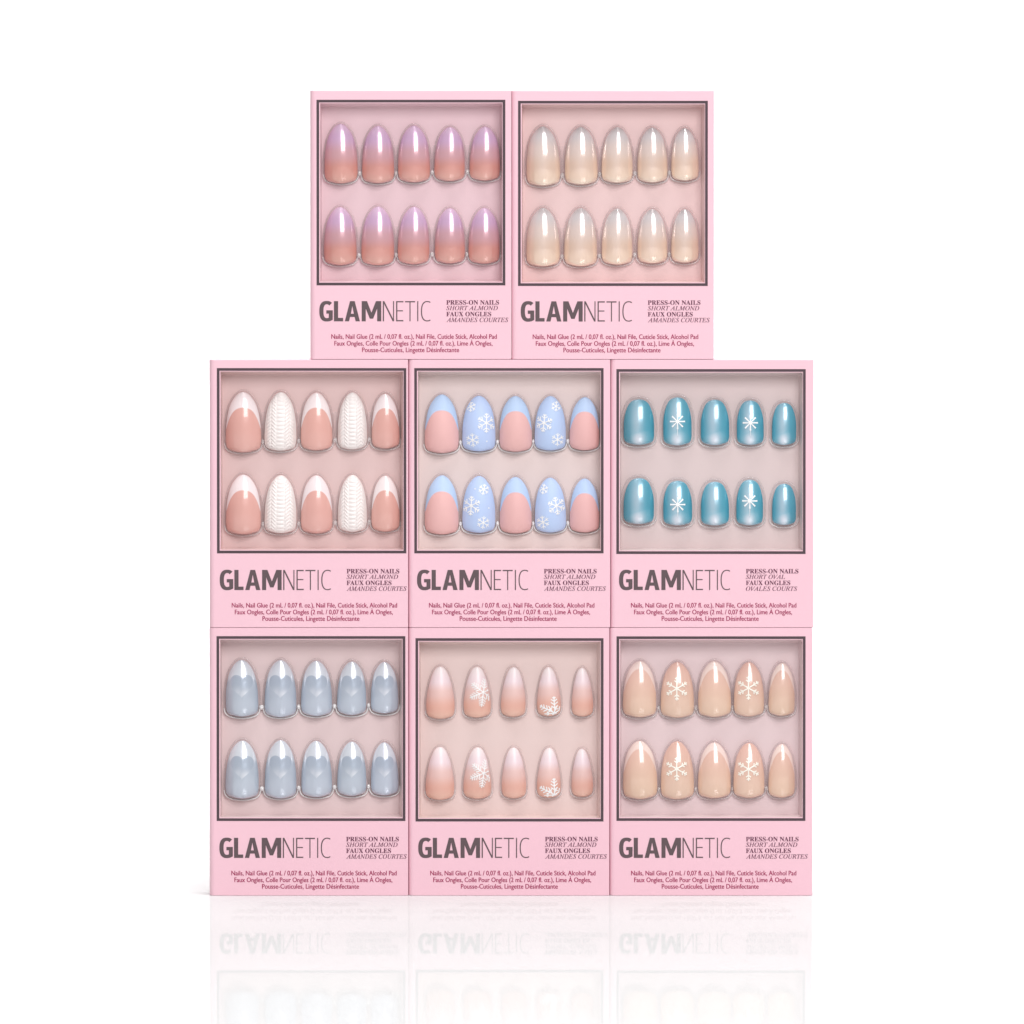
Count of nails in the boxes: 80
